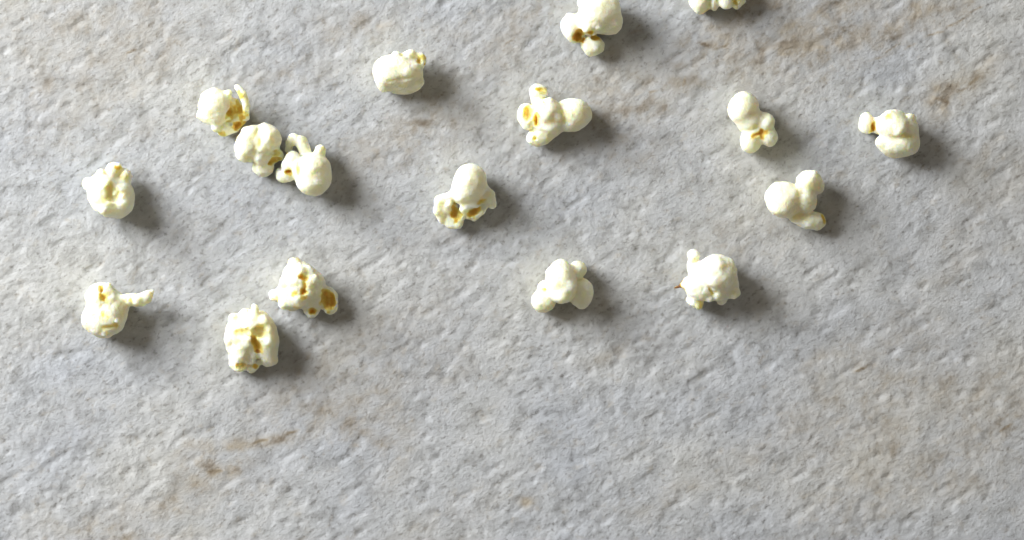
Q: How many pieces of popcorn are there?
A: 17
